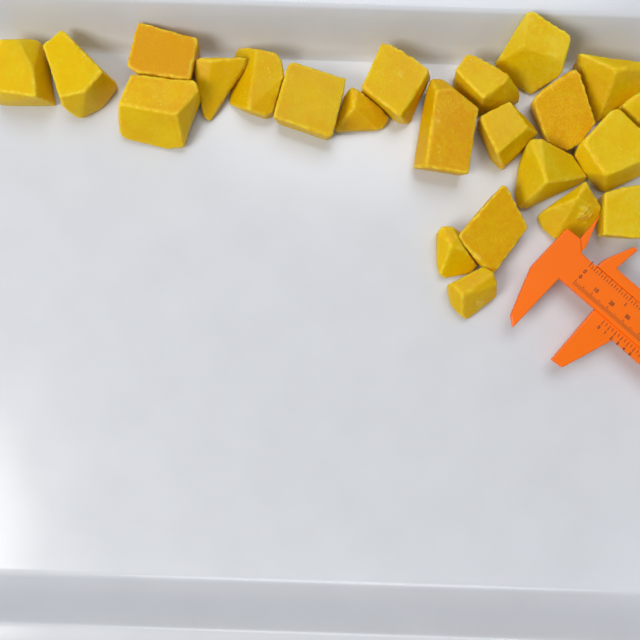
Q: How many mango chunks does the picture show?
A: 23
